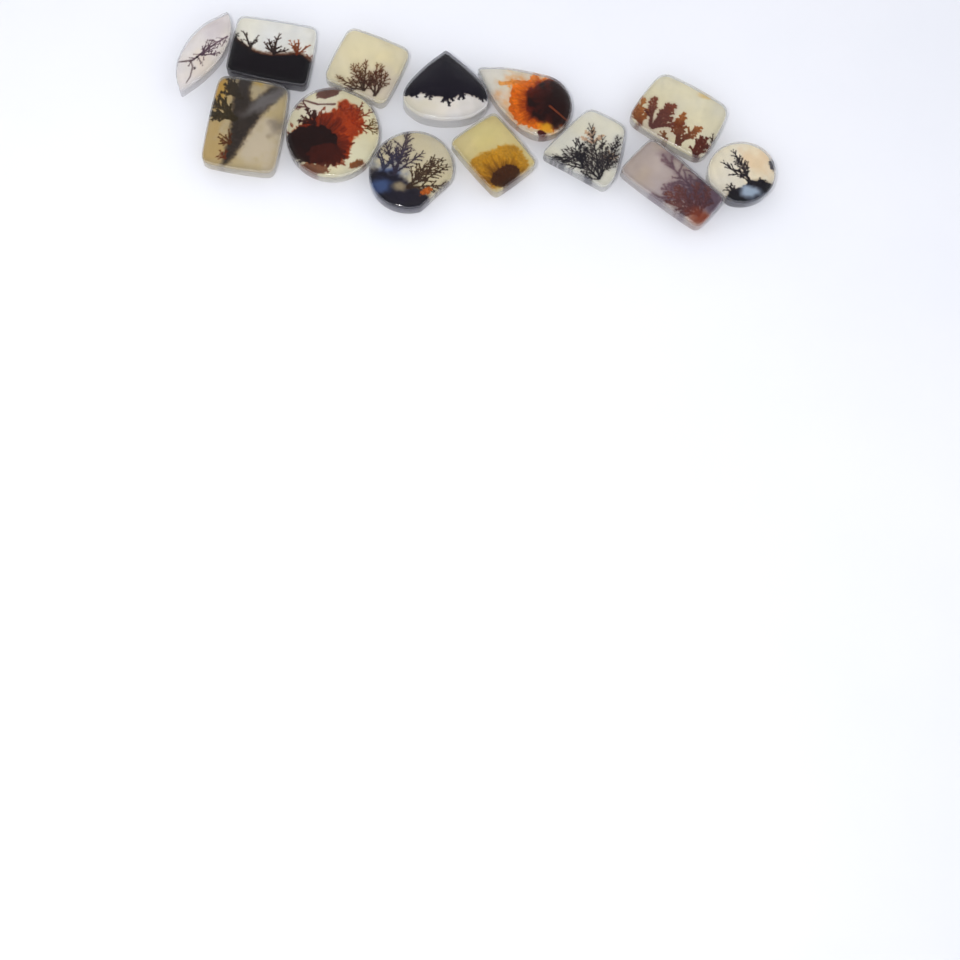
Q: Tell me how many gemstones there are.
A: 13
